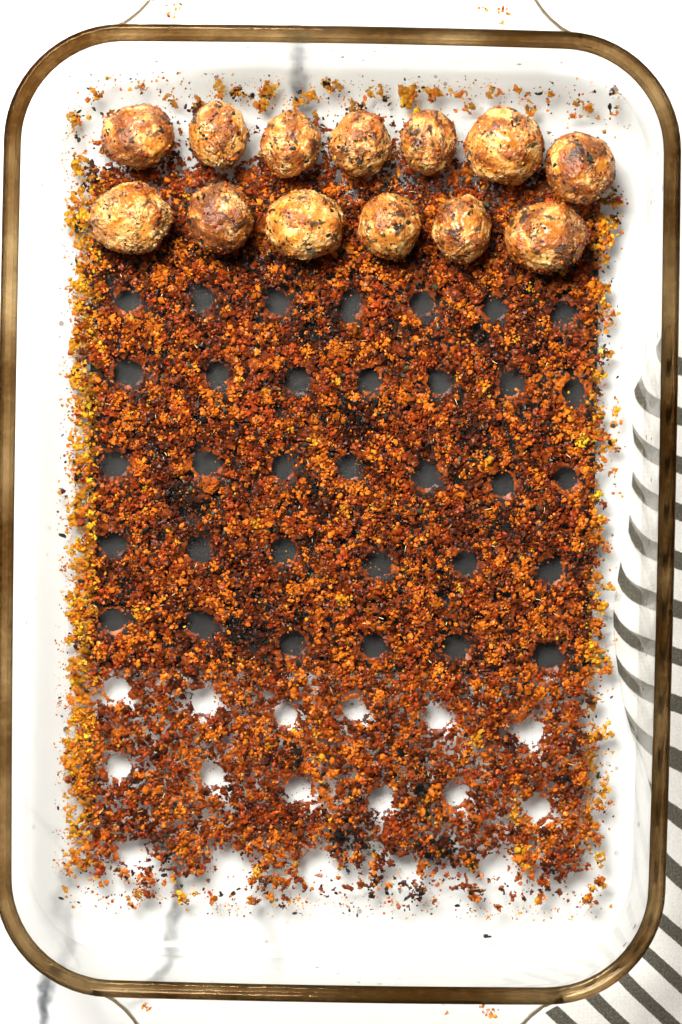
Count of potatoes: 13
